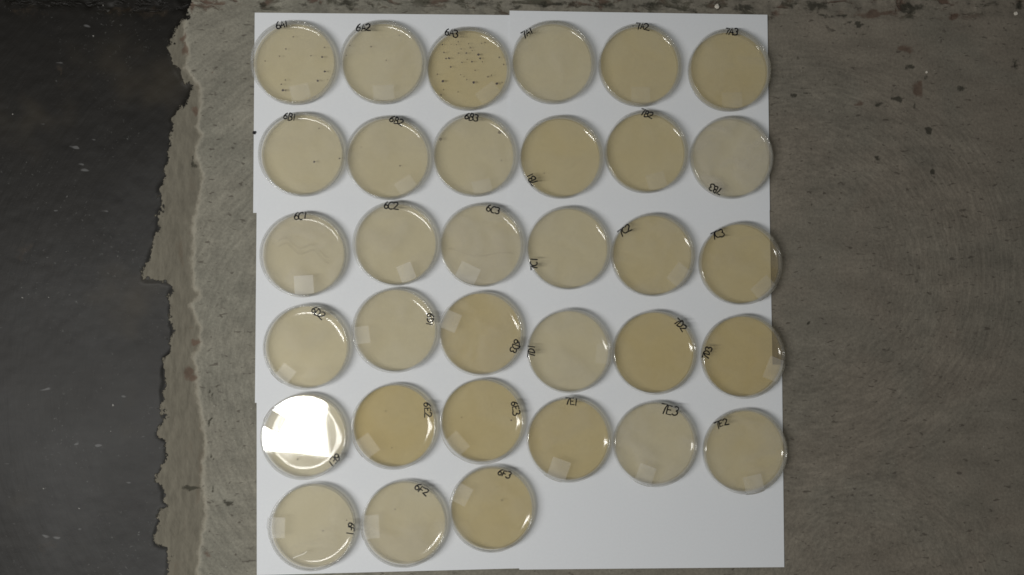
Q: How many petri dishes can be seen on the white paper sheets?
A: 33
